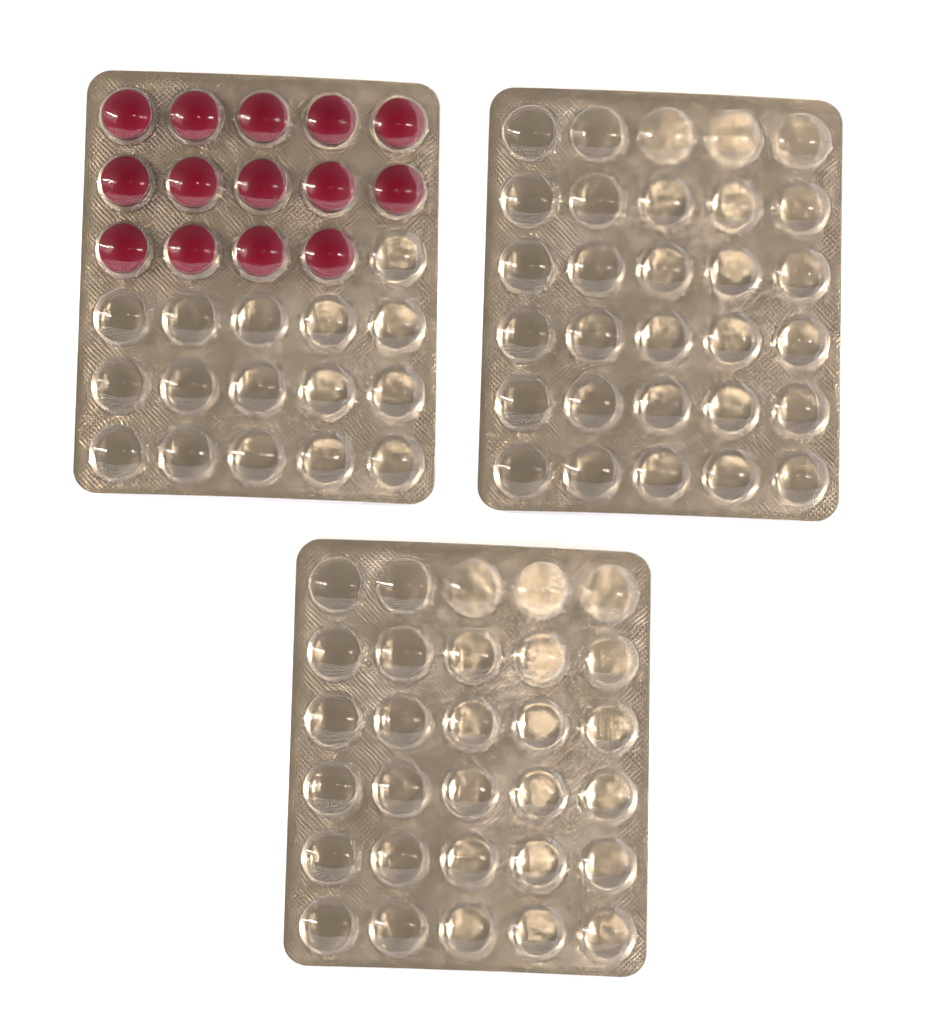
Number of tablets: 14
